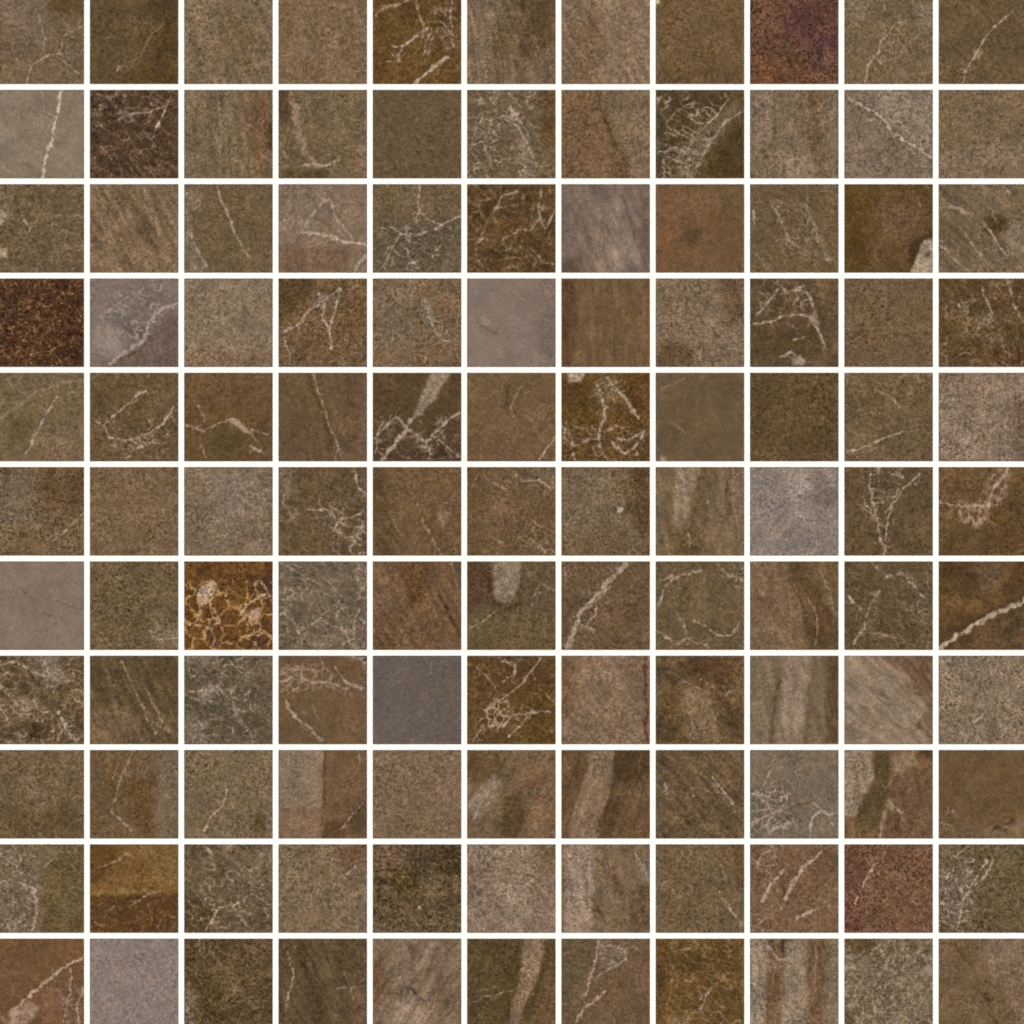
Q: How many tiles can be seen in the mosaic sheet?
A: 121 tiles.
